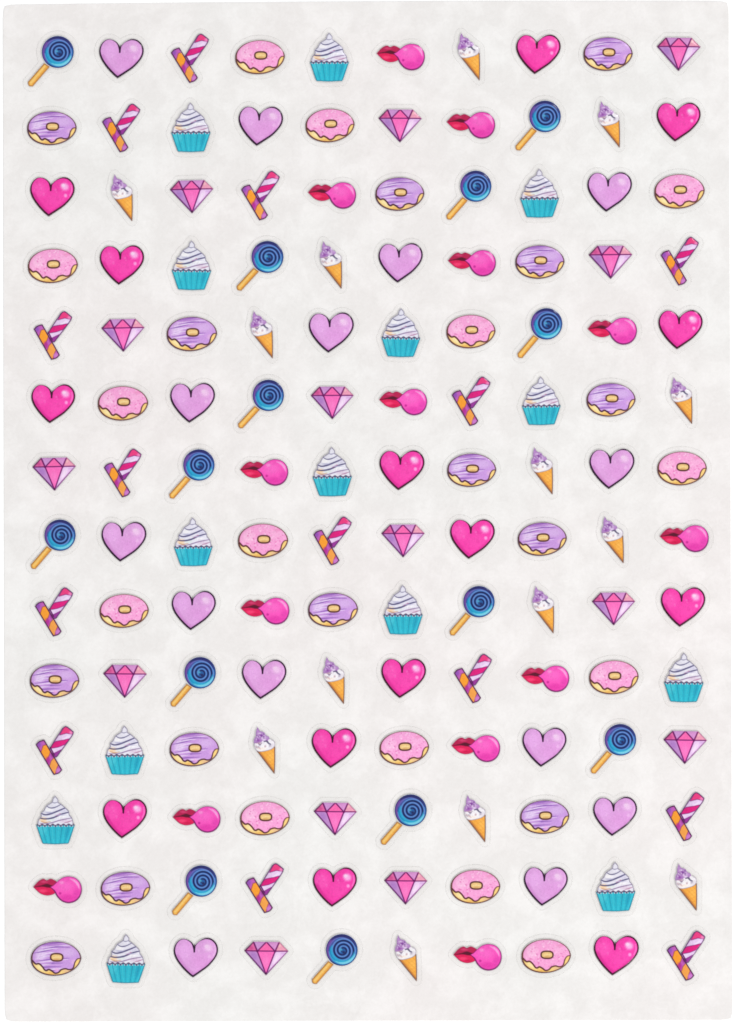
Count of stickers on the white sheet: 140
